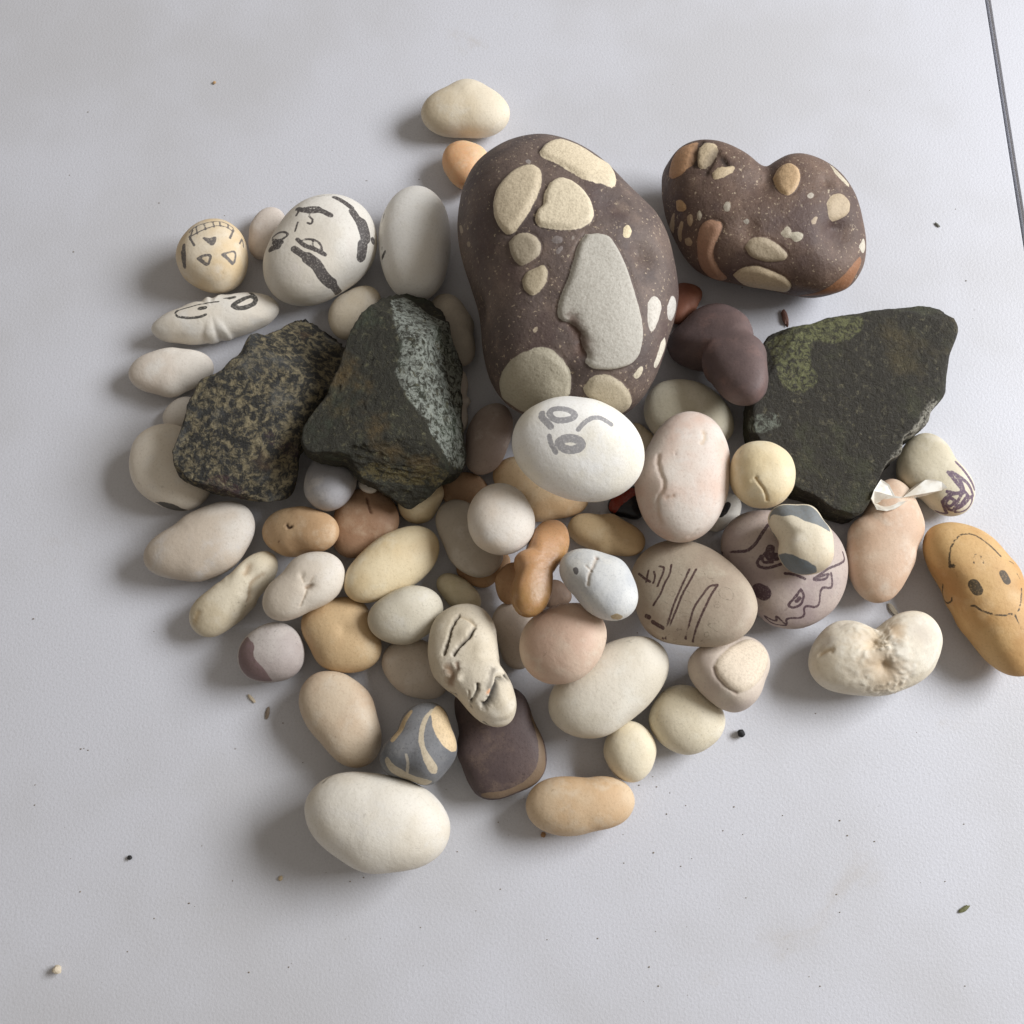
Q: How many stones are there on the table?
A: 71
